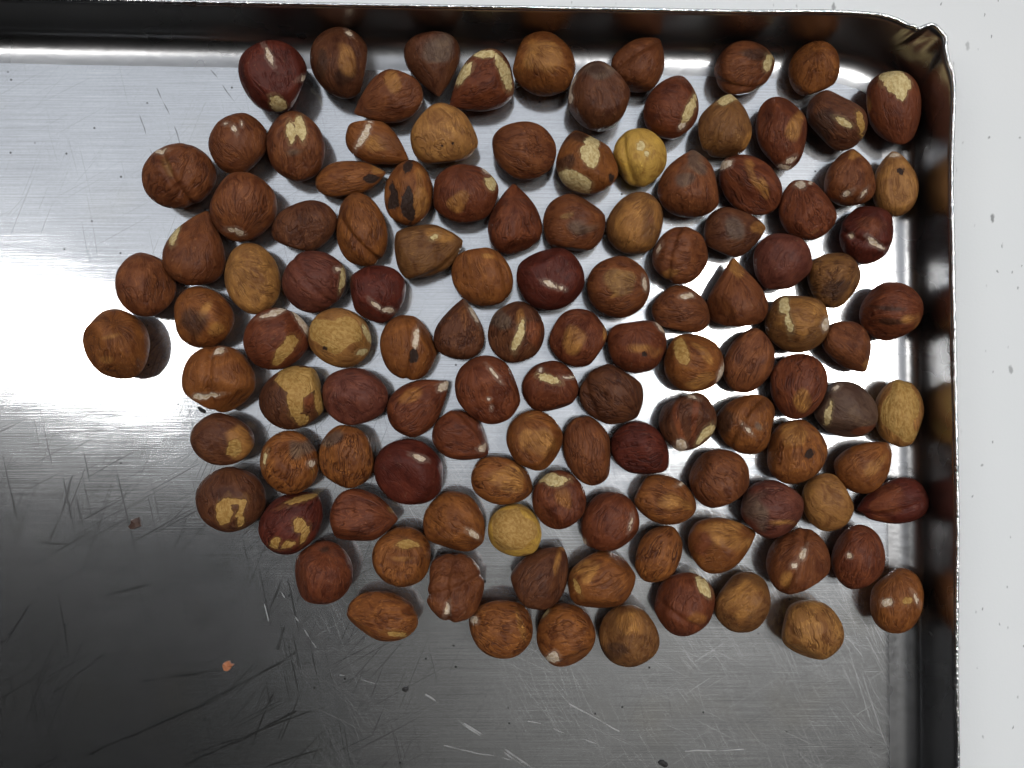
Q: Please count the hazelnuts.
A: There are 119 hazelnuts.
